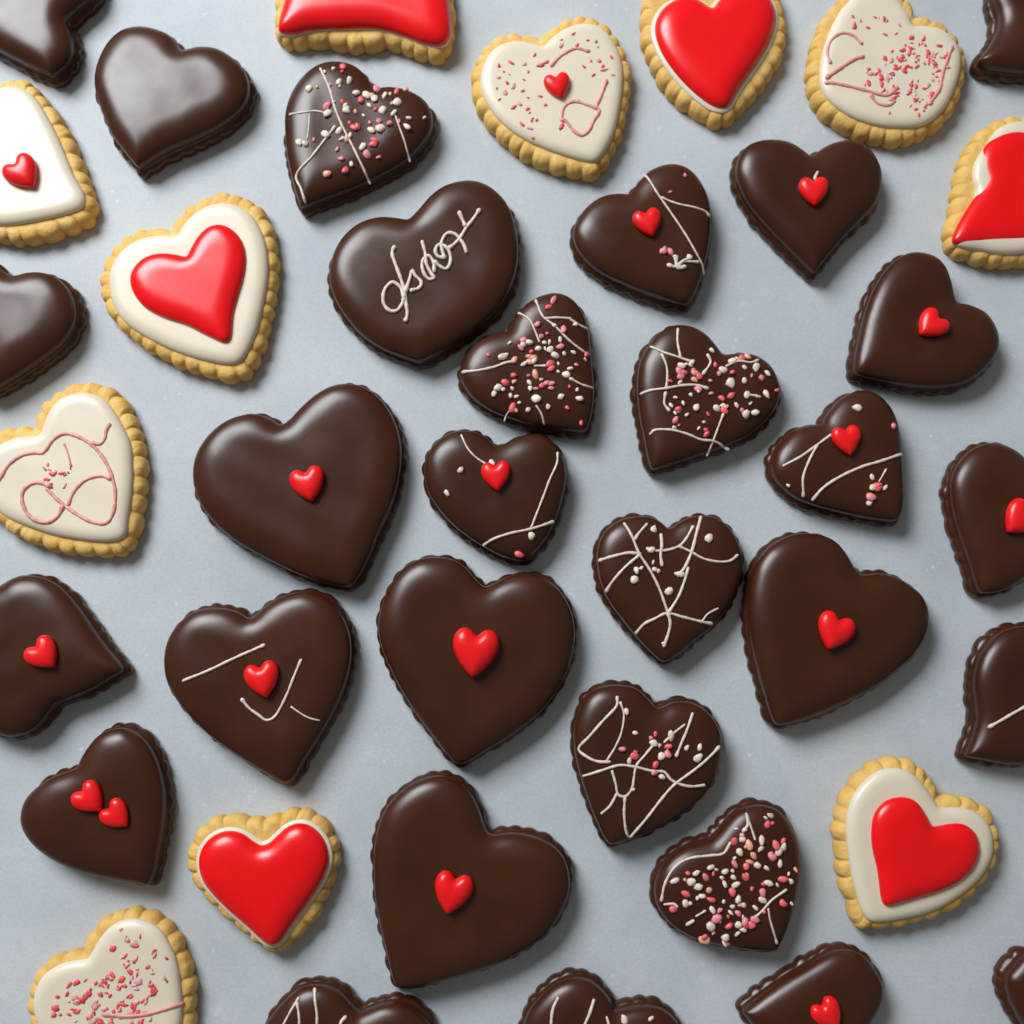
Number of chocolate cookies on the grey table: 29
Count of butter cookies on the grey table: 11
